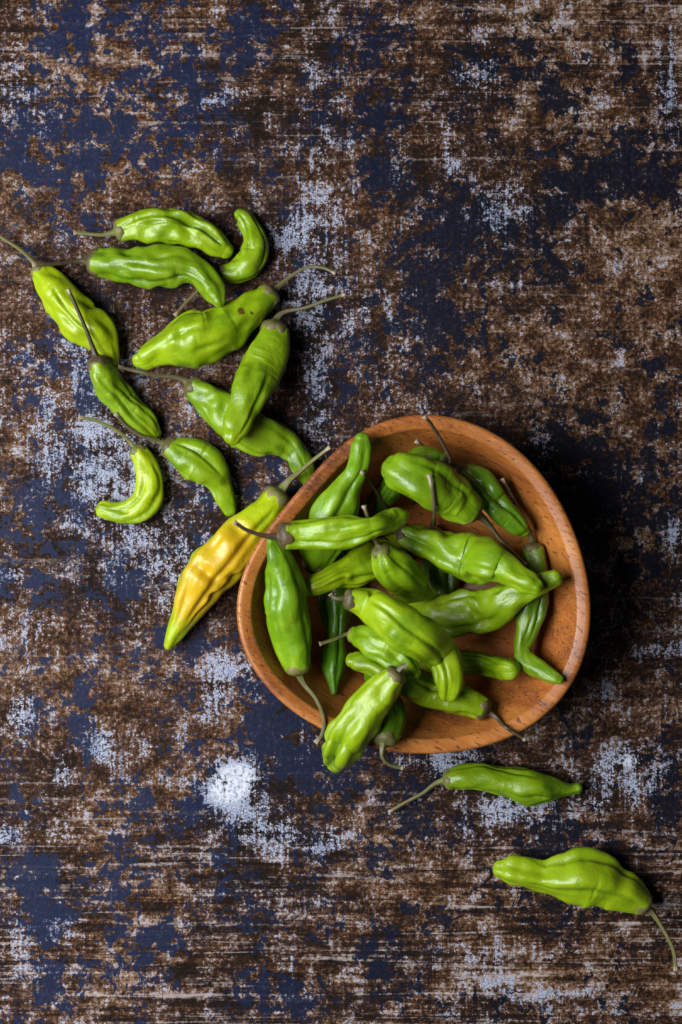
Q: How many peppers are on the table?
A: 32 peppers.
